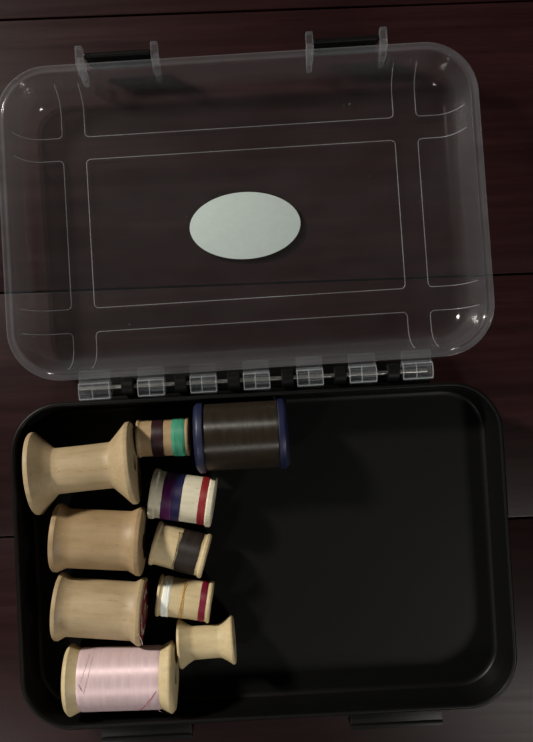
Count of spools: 10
